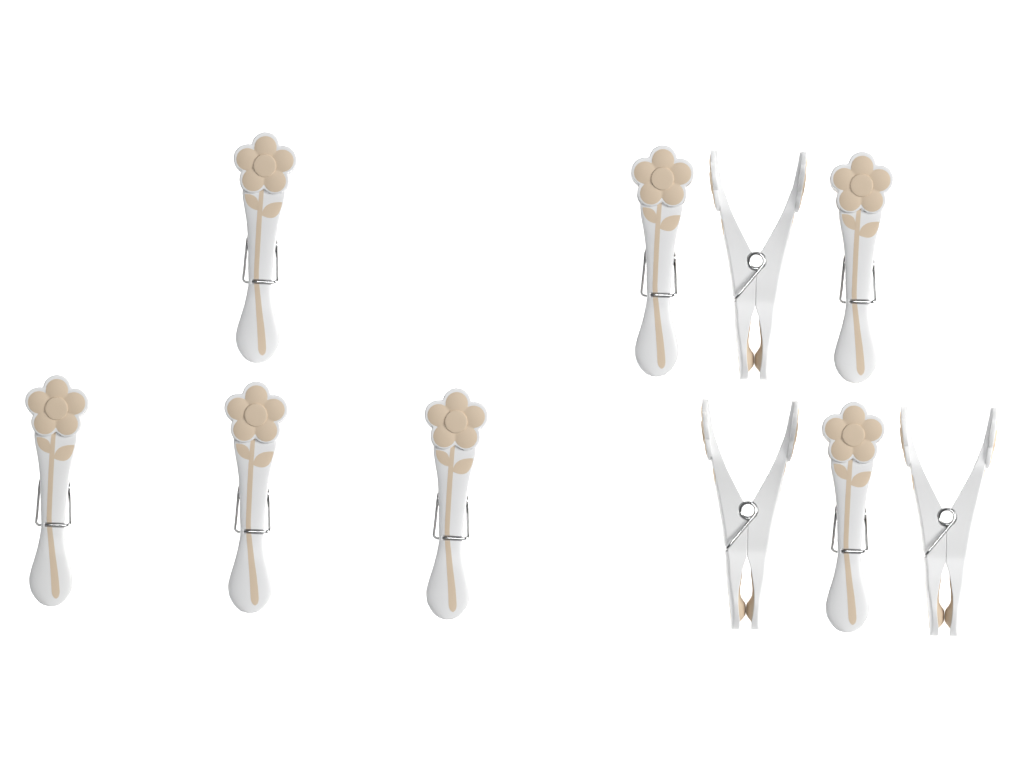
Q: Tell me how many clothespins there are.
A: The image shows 10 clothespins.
